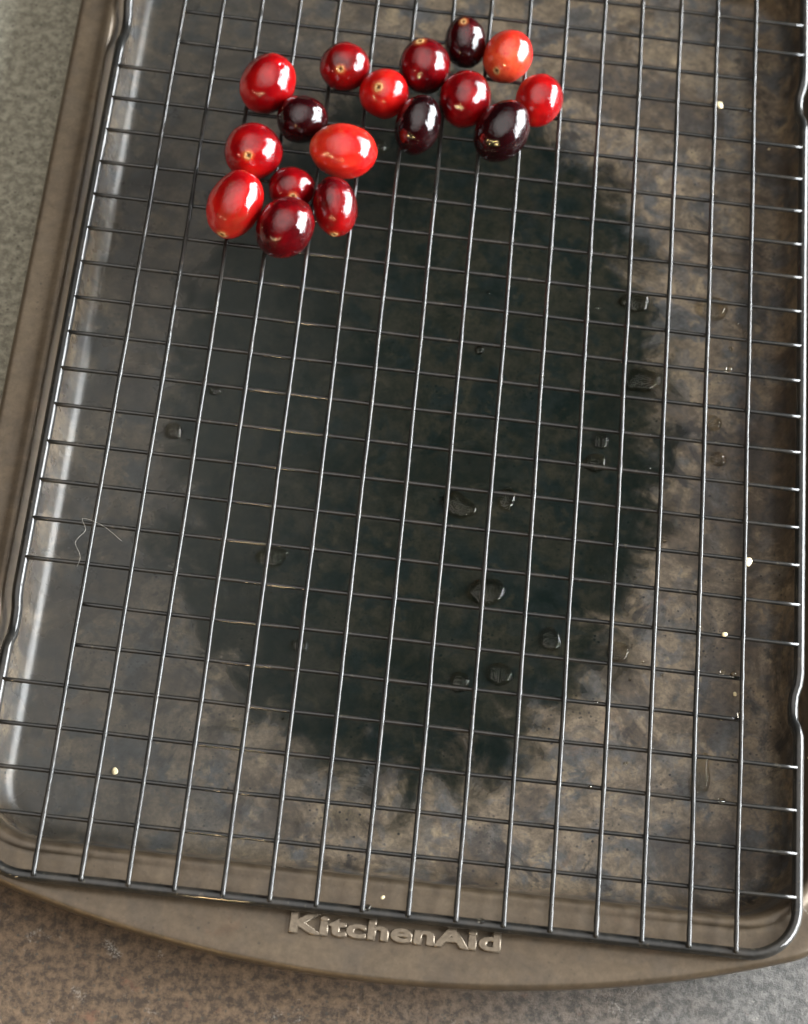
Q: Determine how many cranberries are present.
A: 17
